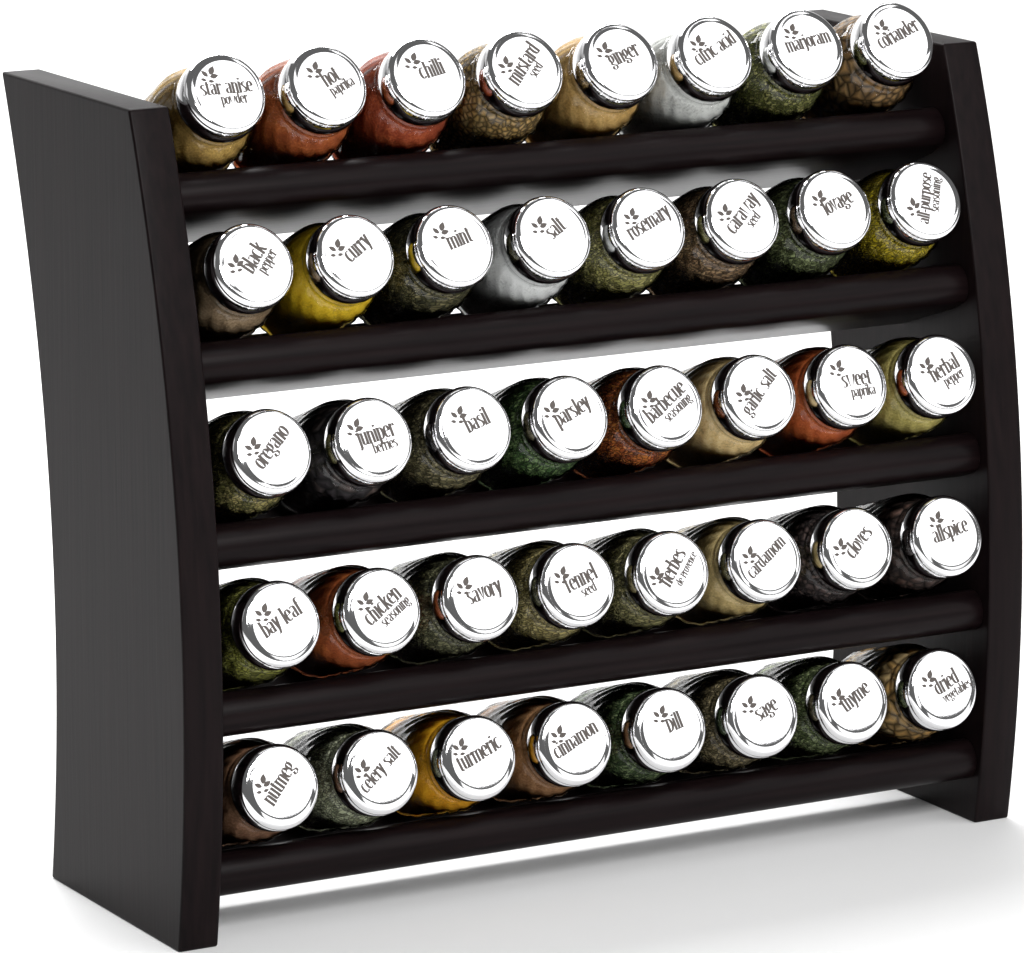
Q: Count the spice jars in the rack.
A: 40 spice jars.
